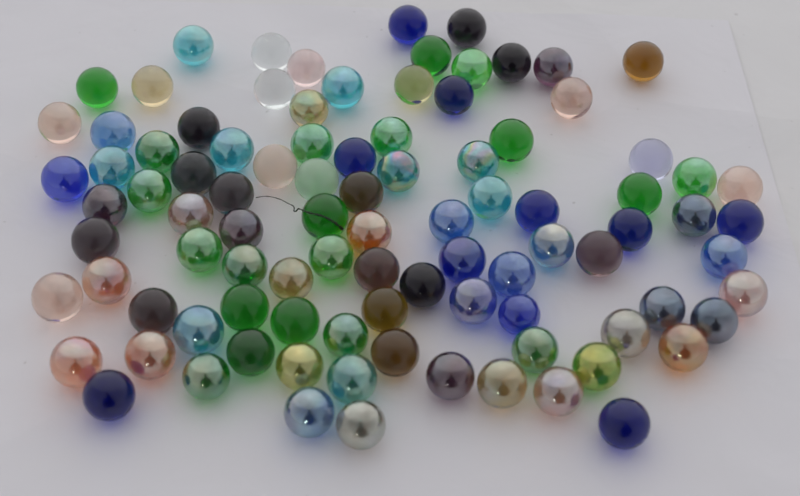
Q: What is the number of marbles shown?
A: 95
